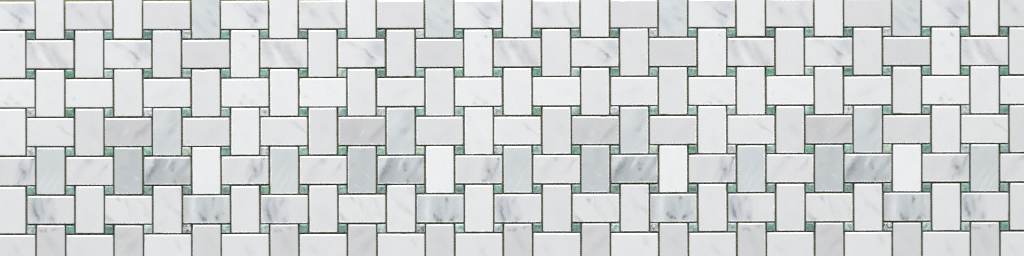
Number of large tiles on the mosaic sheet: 189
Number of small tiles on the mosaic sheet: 156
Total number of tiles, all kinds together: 345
